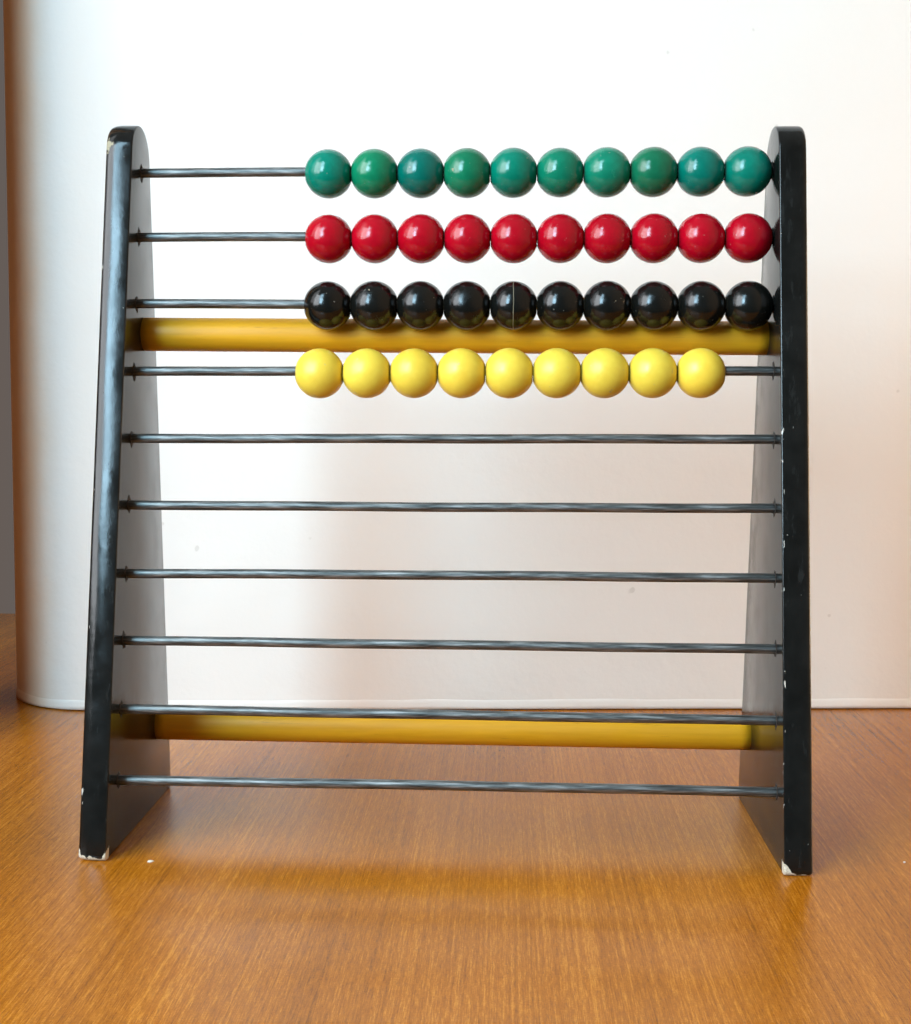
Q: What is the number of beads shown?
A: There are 39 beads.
